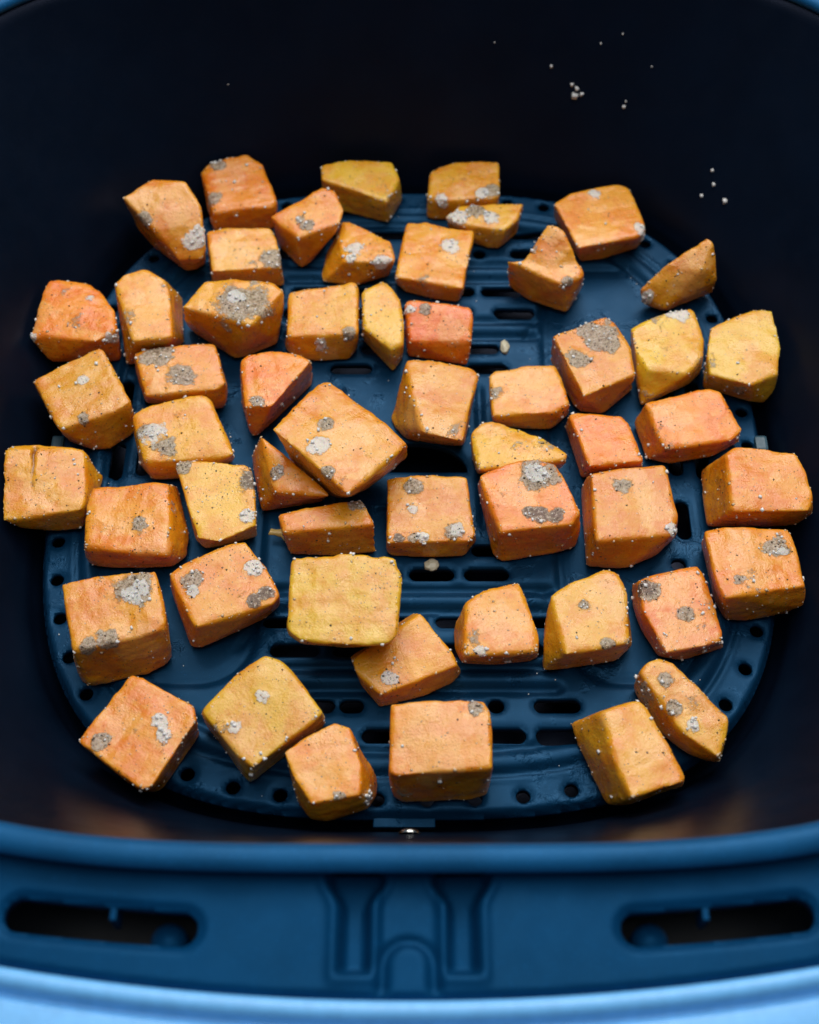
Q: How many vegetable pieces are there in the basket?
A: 54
